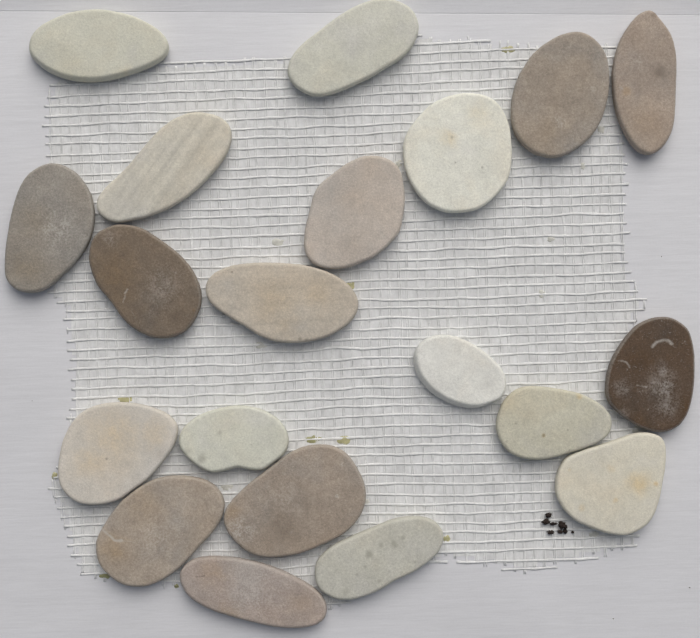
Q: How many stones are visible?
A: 20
